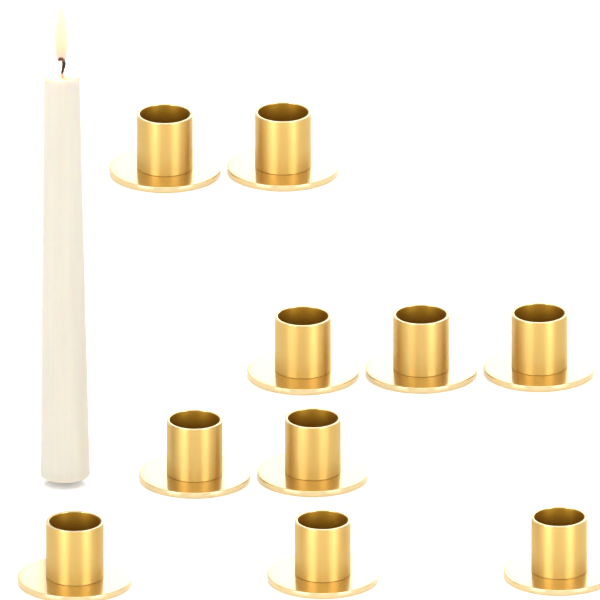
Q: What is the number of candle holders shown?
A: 10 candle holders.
